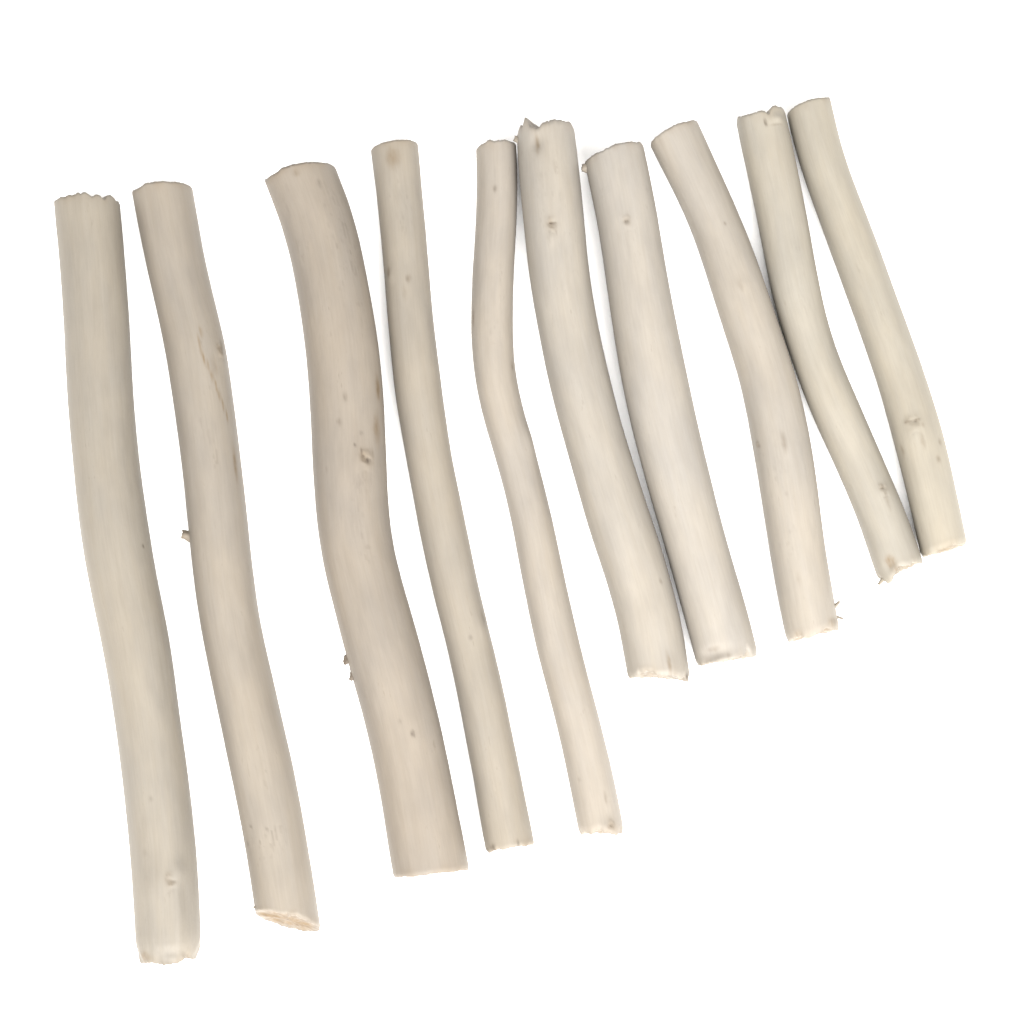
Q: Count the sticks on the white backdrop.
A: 10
